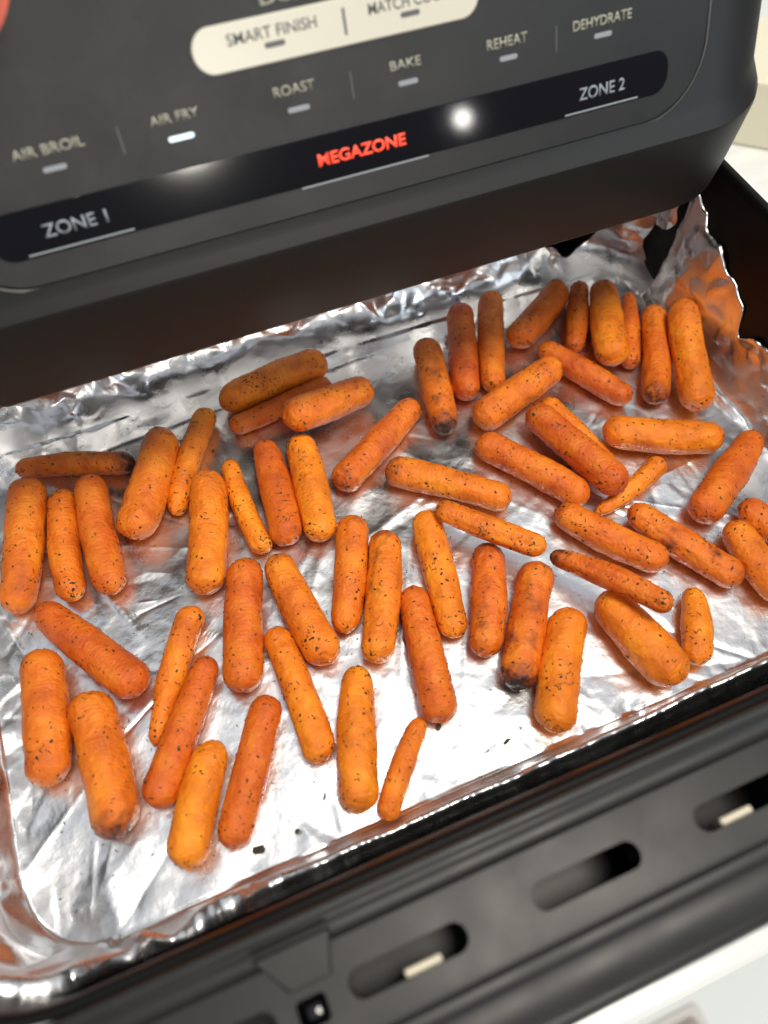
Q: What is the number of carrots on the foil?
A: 59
